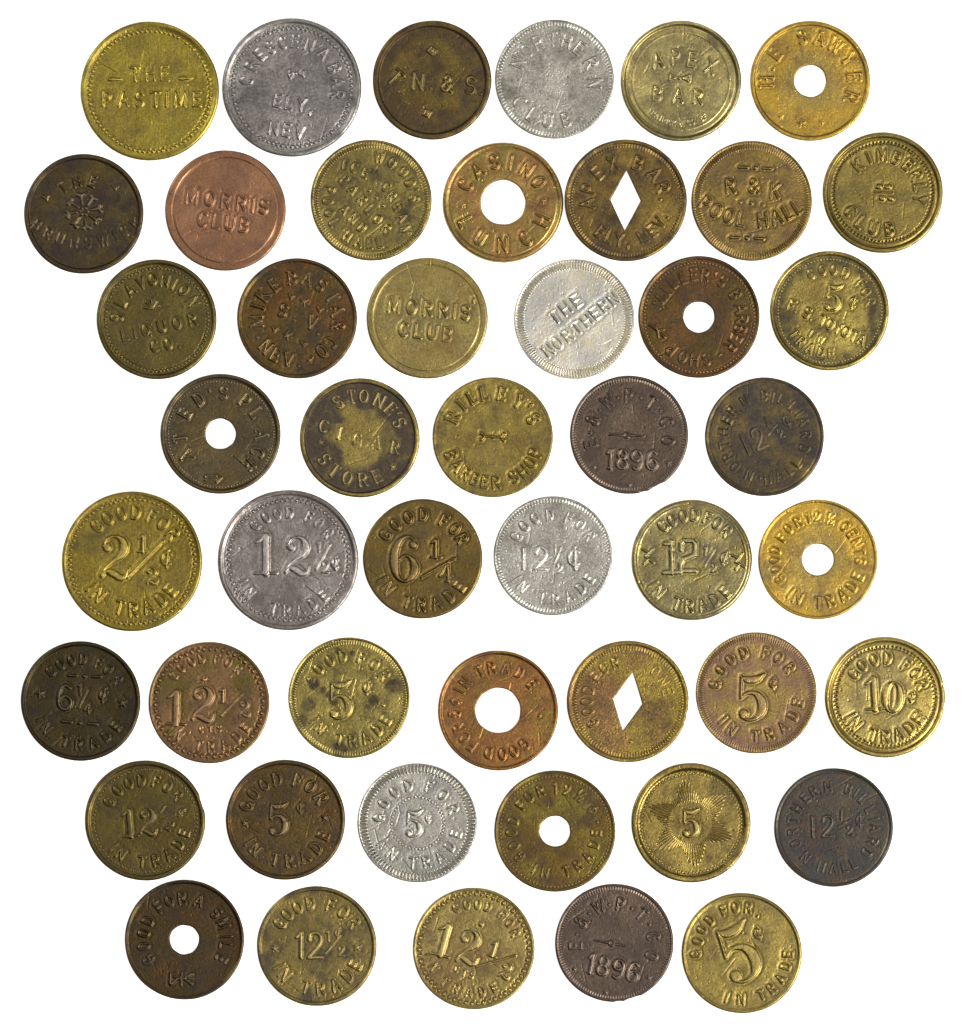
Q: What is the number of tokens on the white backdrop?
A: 48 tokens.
